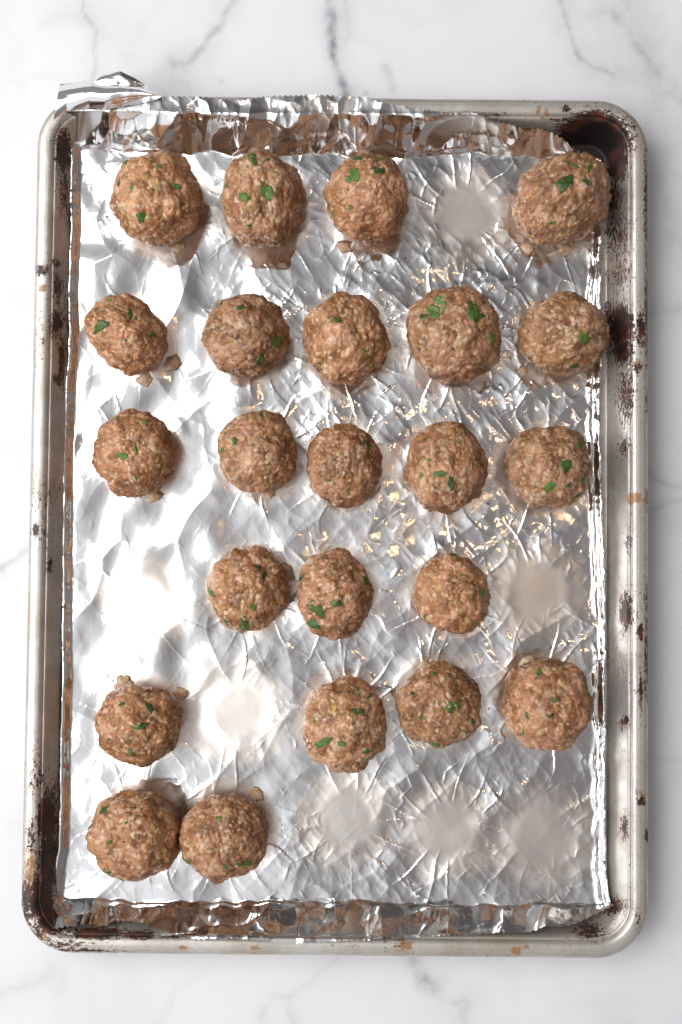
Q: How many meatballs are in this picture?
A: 23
